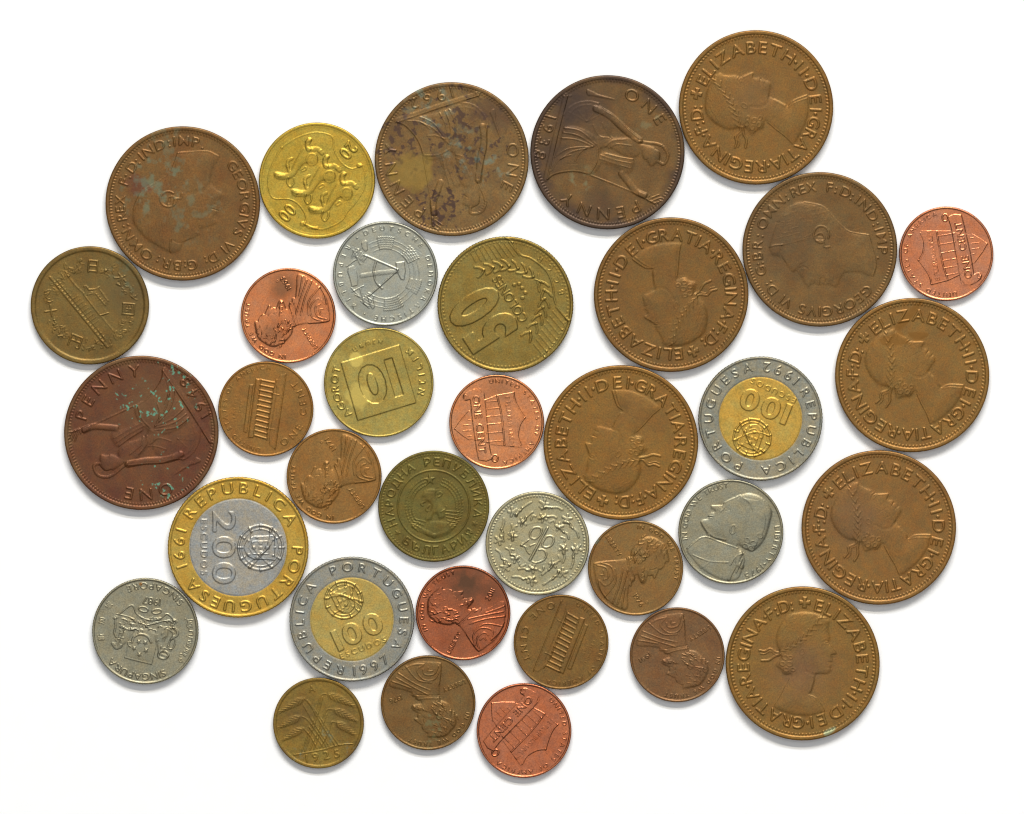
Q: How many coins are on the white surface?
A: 35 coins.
